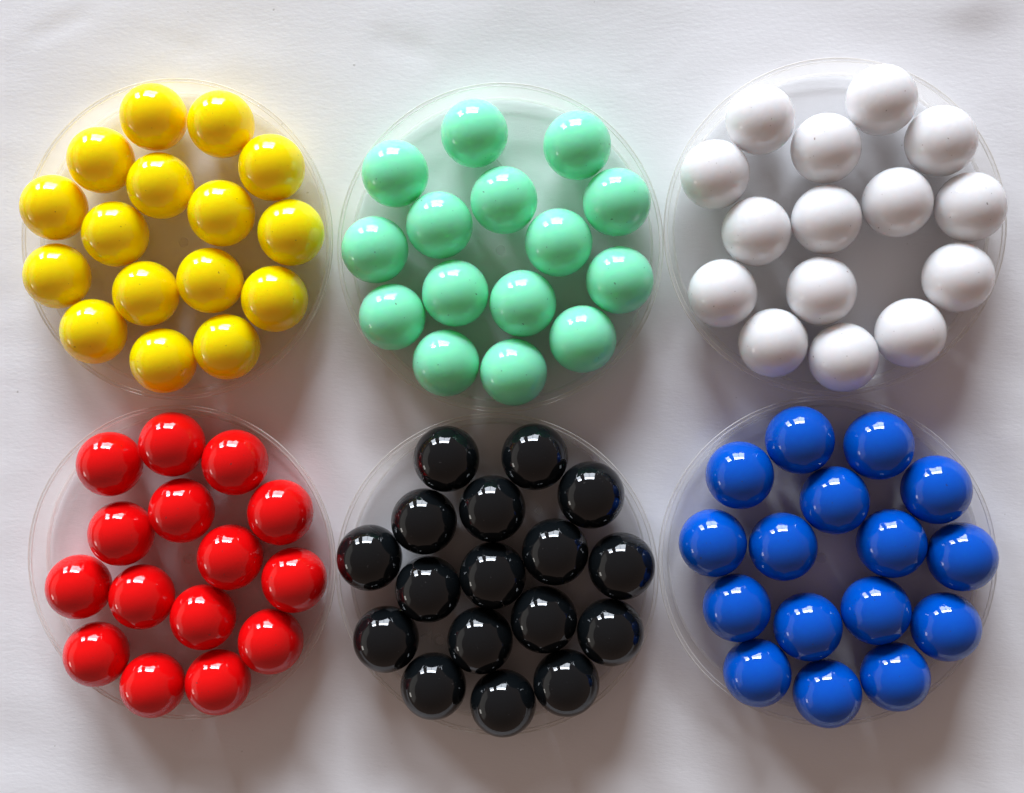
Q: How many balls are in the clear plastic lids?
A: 94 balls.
